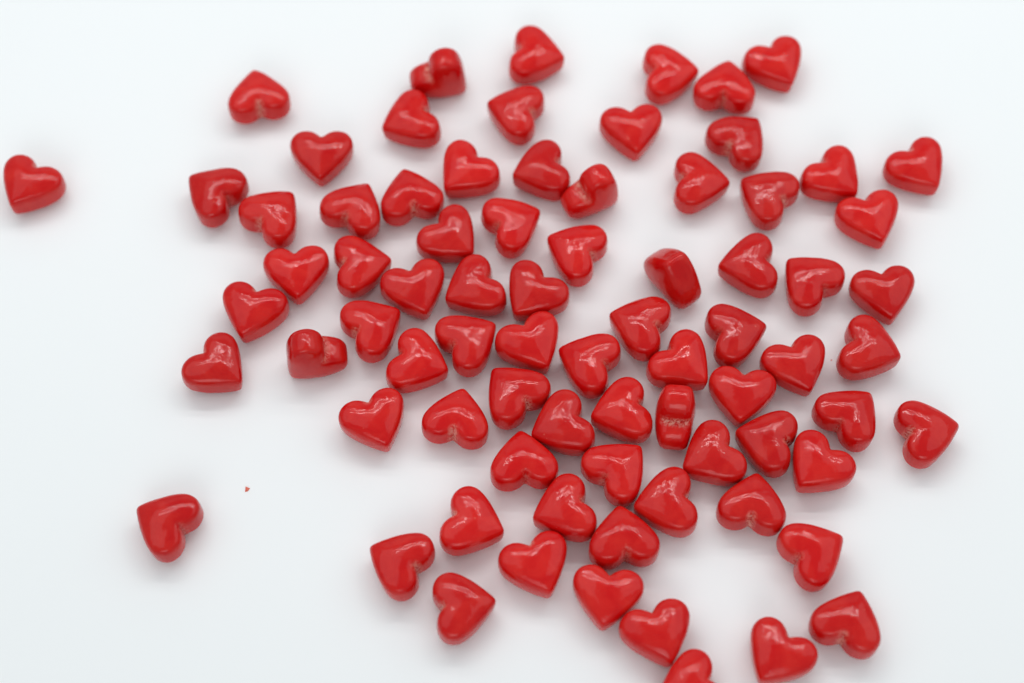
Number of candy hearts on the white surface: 78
